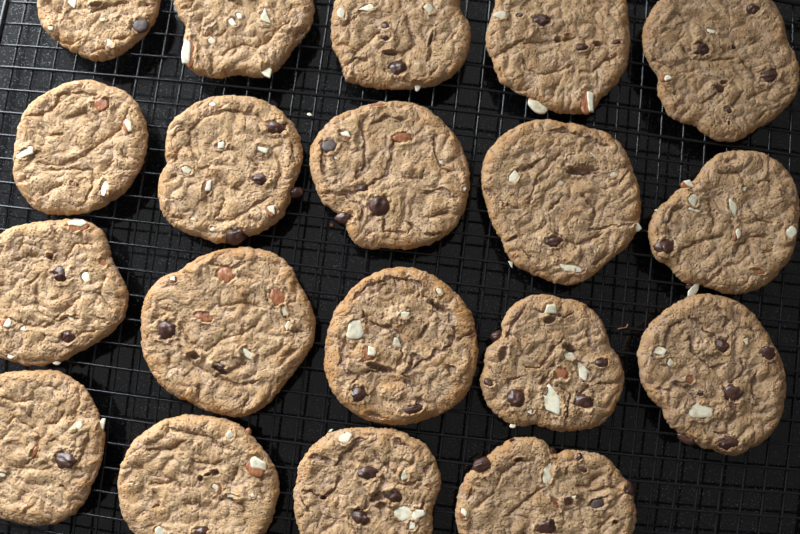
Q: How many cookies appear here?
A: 19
